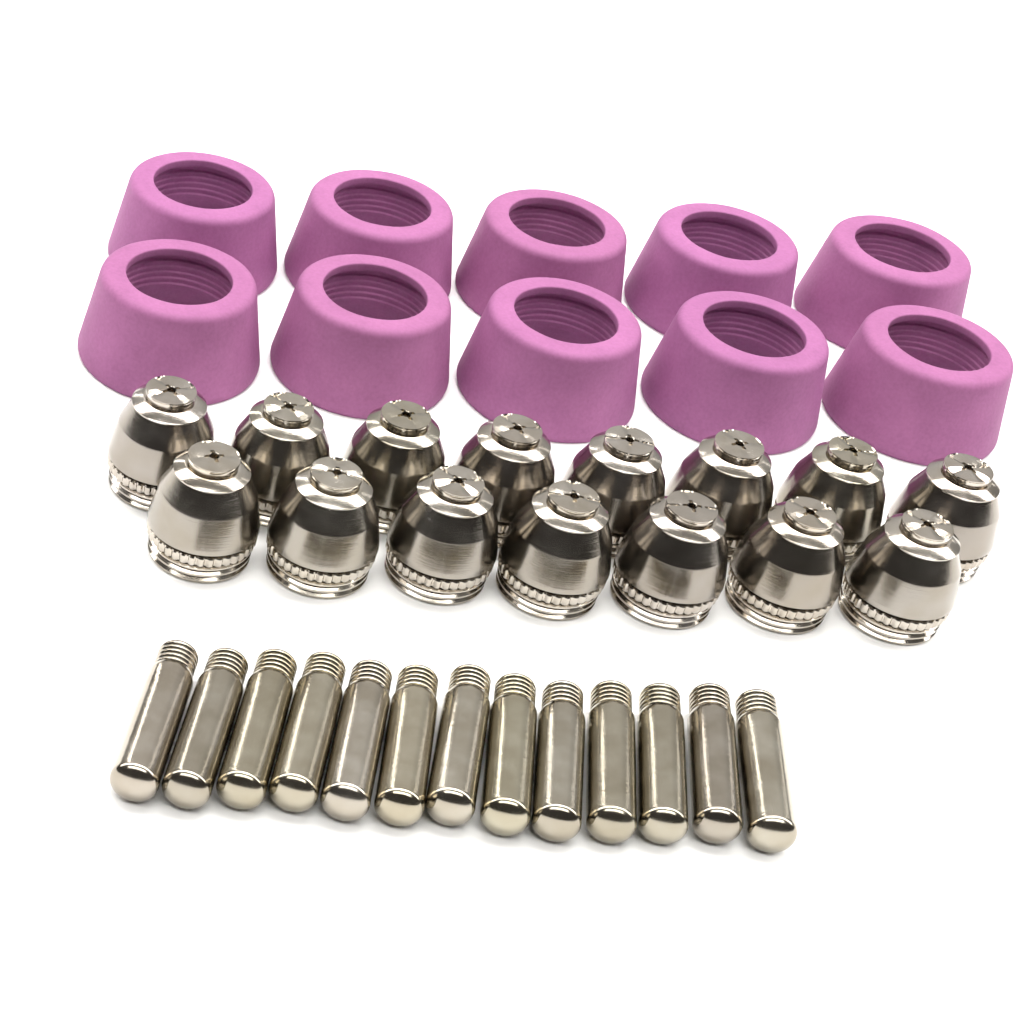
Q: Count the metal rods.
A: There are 13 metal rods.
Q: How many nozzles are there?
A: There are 15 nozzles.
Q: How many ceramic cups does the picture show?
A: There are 10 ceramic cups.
